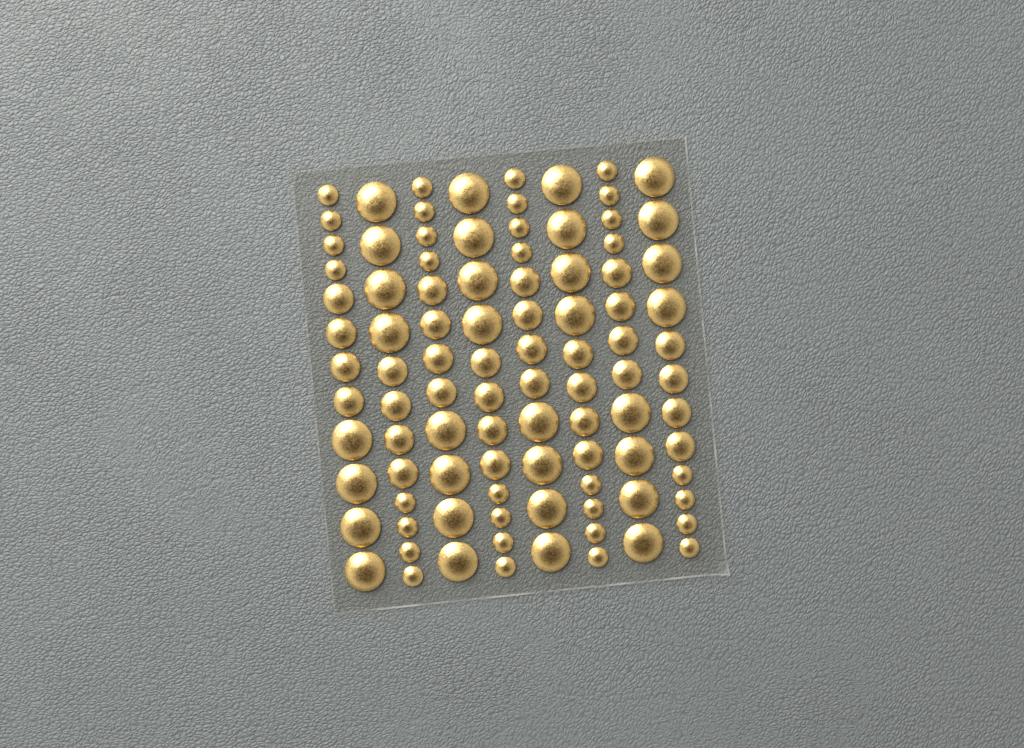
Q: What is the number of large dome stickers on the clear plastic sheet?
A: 32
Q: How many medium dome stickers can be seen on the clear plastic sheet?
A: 32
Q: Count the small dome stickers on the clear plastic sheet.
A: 32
